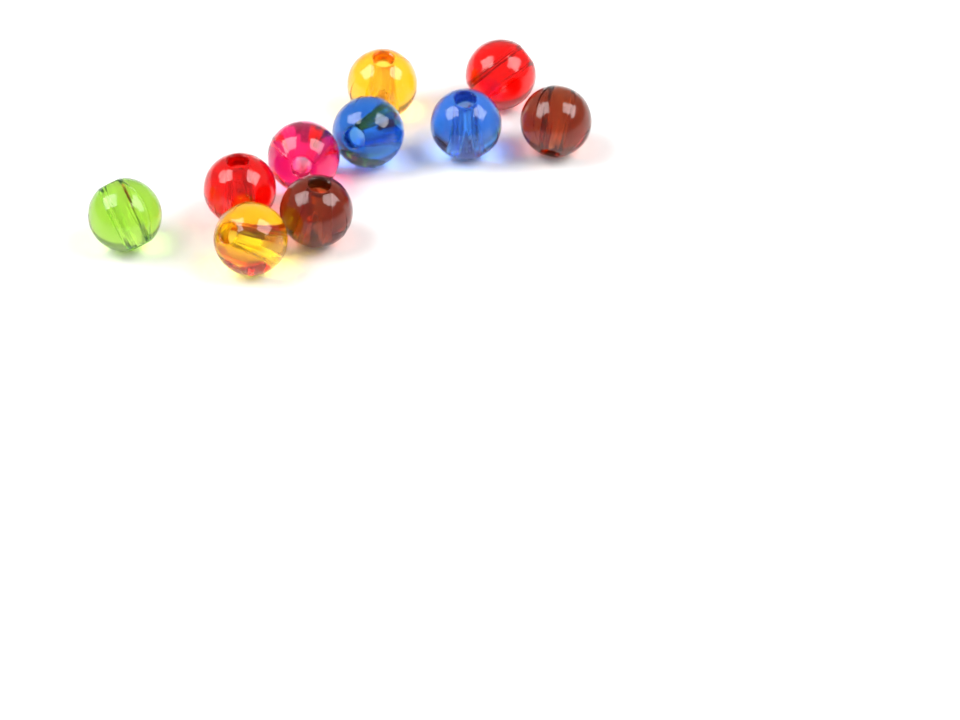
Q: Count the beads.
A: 10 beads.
